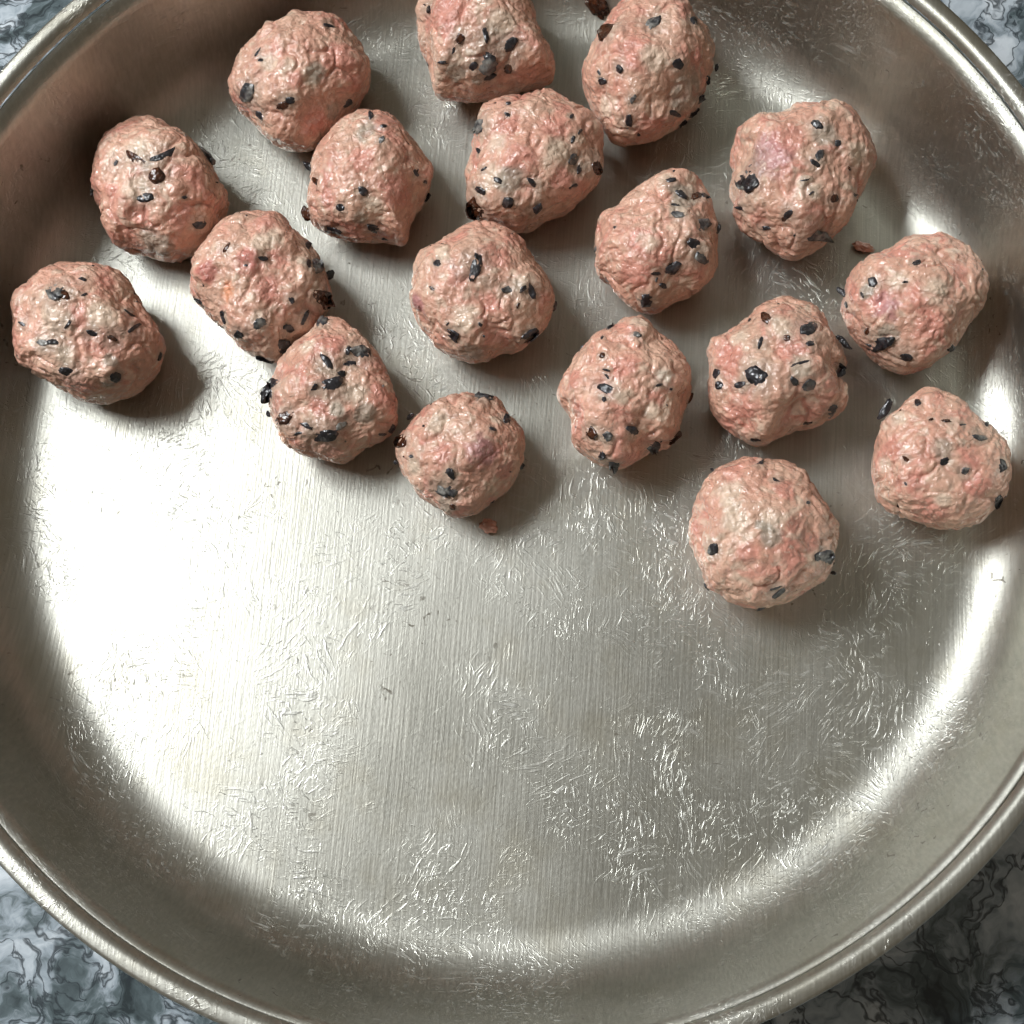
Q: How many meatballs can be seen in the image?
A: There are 18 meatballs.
